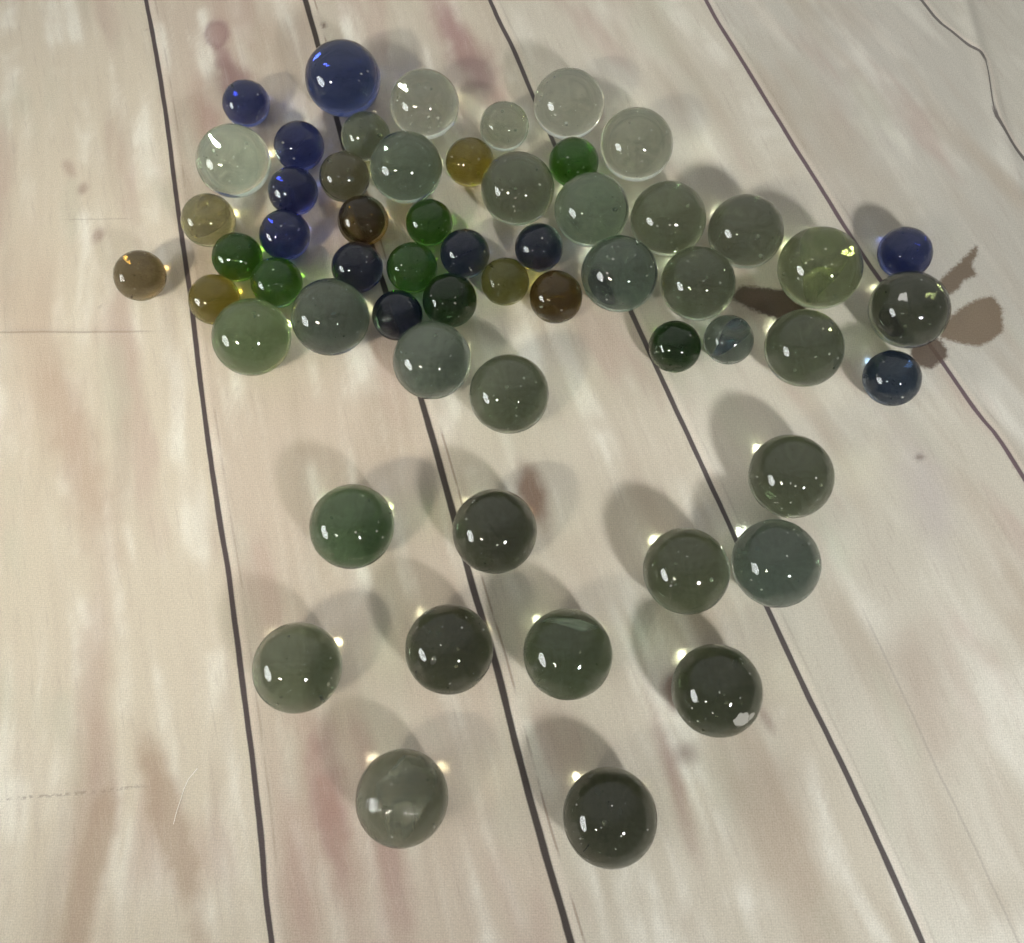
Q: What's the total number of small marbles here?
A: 28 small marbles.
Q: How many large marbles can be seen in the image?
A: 30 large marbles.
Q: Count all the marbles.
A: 58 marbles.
